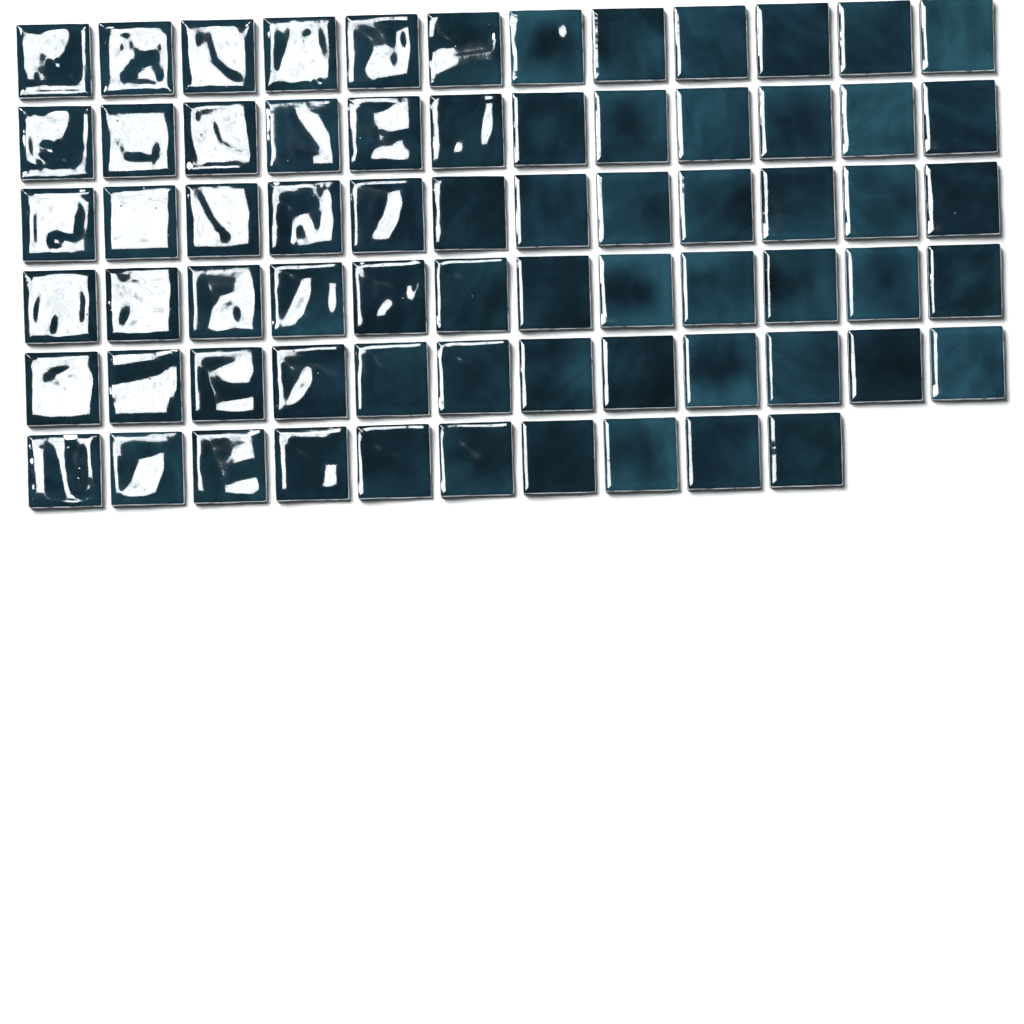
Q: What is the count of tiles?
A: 70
